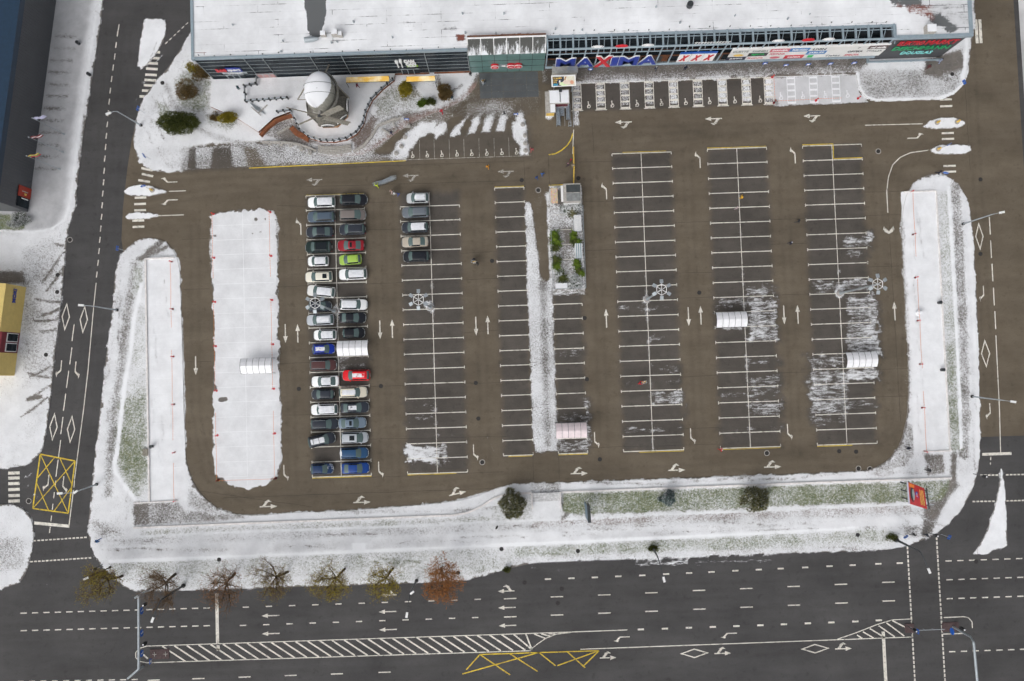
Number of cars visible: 39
